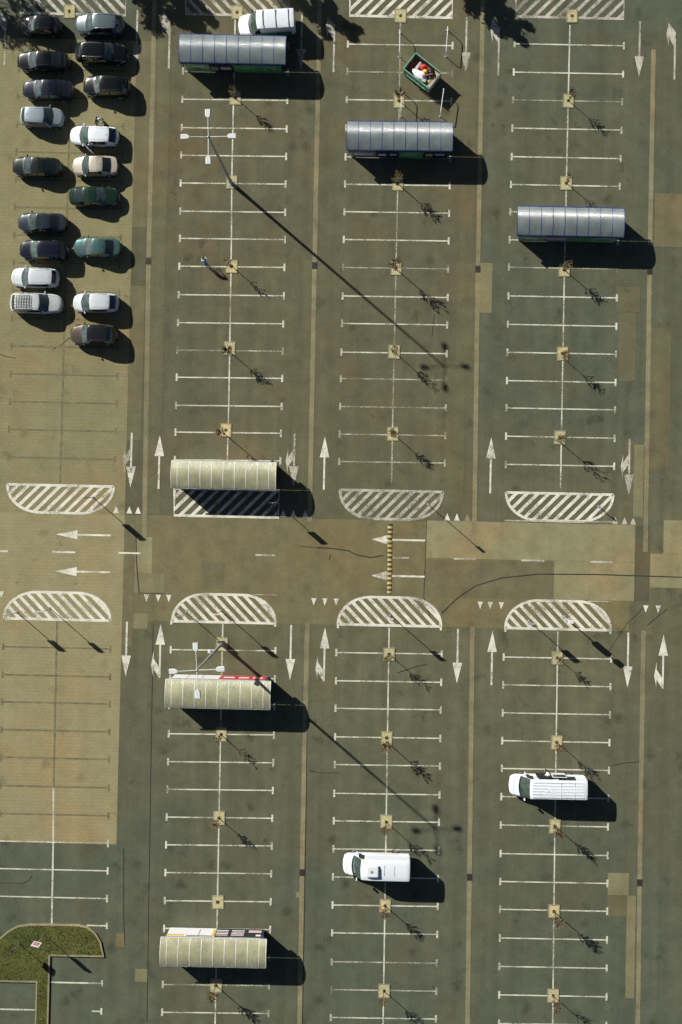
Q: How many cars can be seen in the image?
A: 18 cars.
